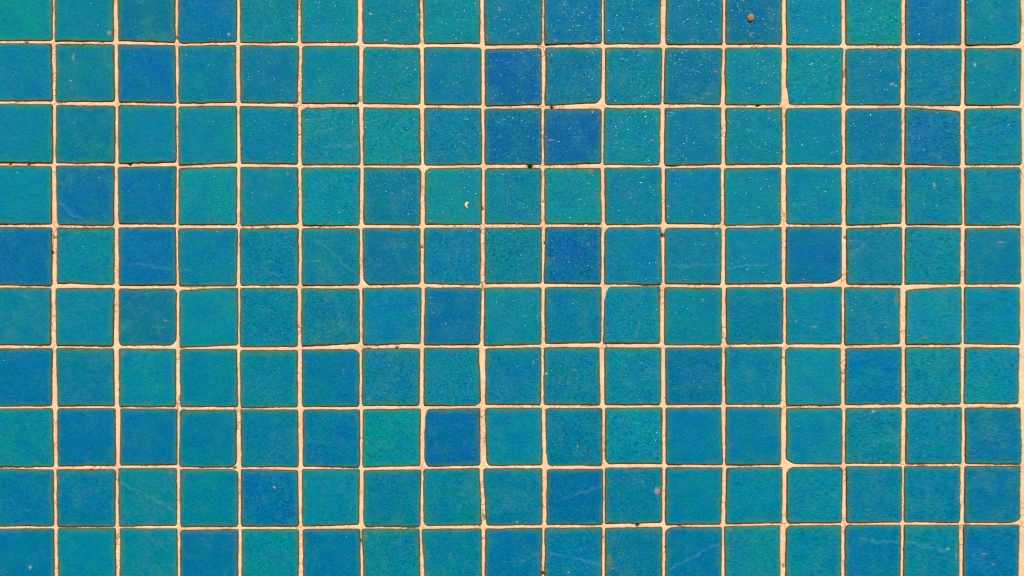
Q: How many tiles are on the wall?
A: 170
